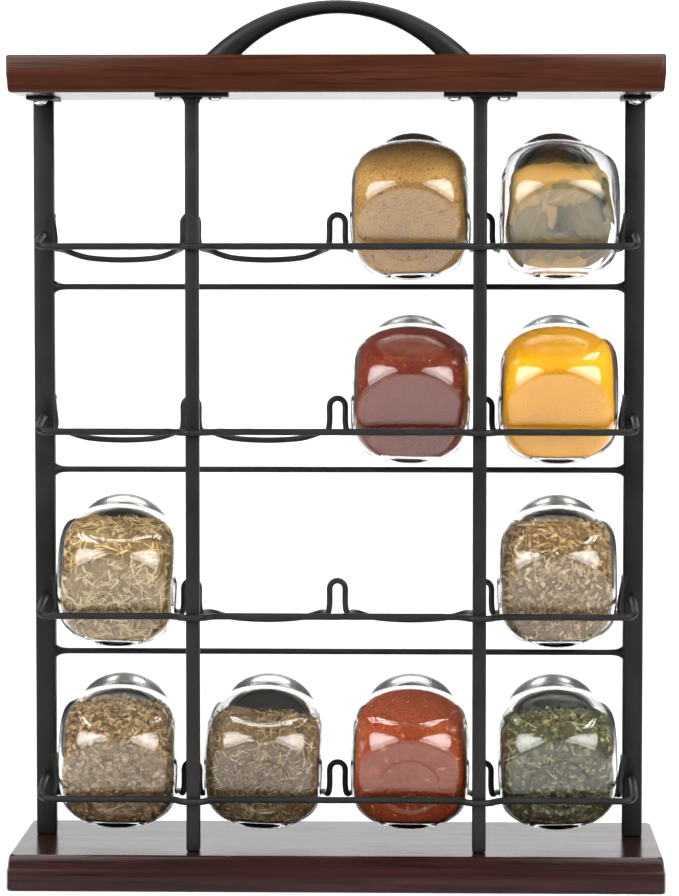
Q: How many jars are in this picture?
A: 10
